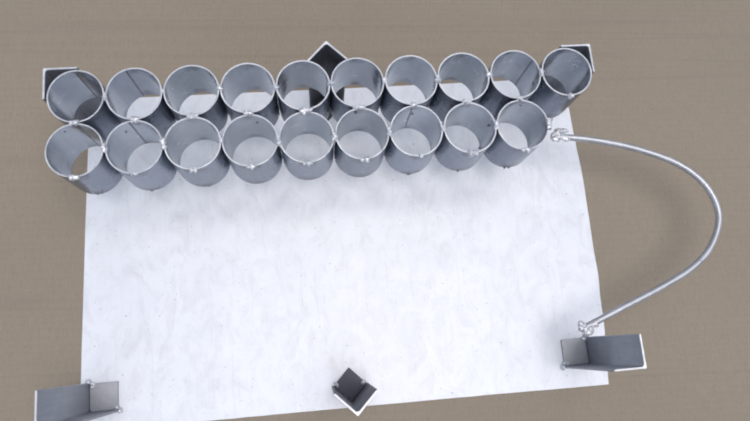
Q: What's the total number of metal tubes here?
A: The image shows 19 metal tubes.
